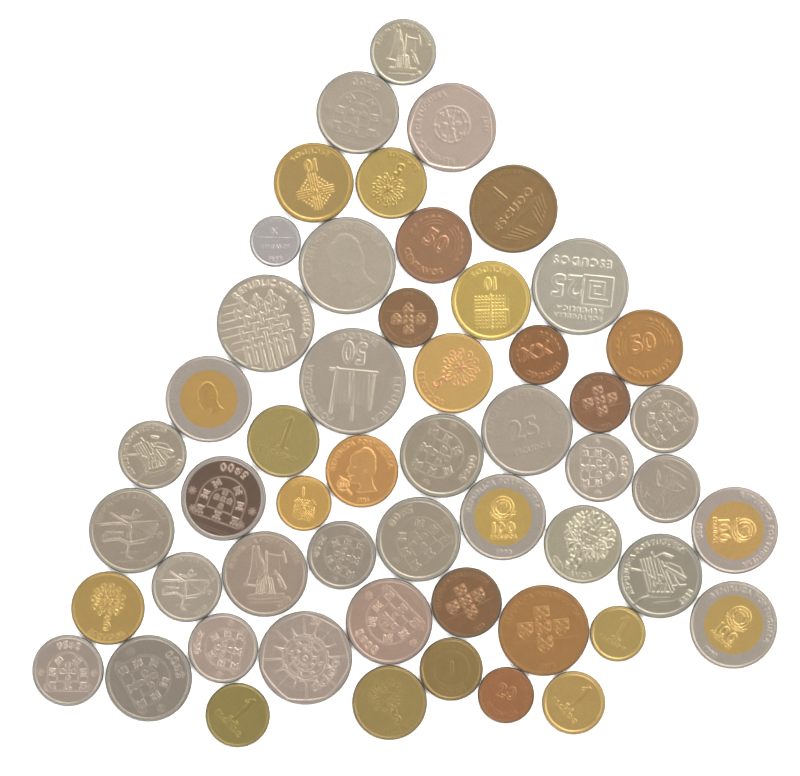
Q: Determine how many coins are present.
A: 53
